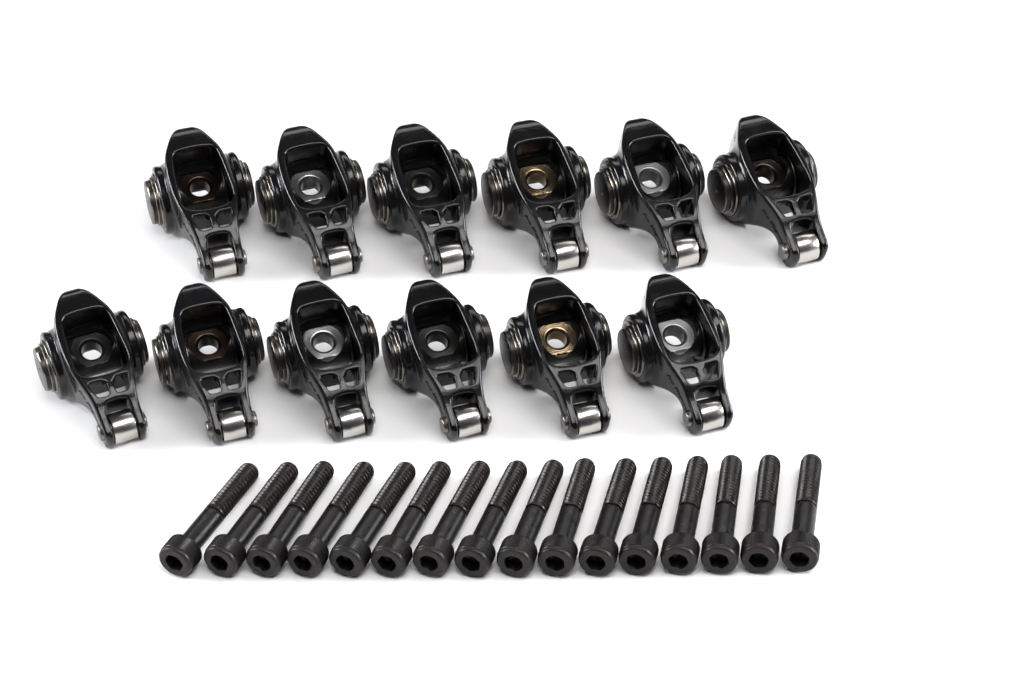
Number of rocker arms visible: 12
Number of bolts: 16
